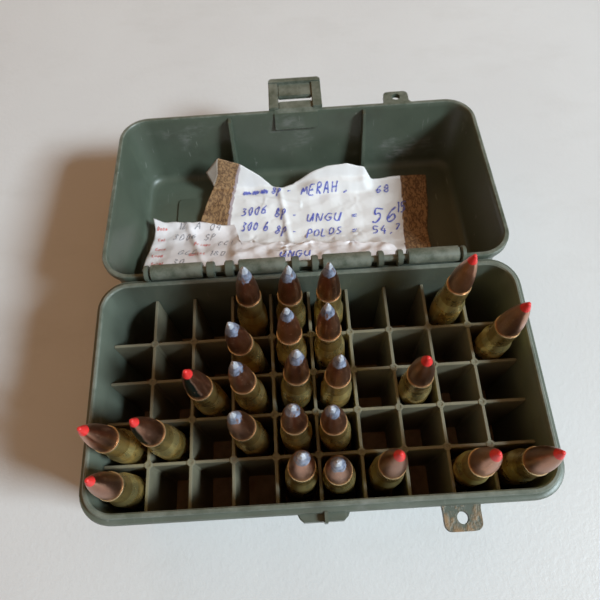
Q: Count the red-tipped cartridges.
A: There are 10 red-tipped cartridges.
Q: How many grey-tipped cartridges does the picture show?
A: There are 14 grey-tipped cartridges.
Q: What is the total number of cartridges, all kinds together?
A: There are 24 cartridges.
